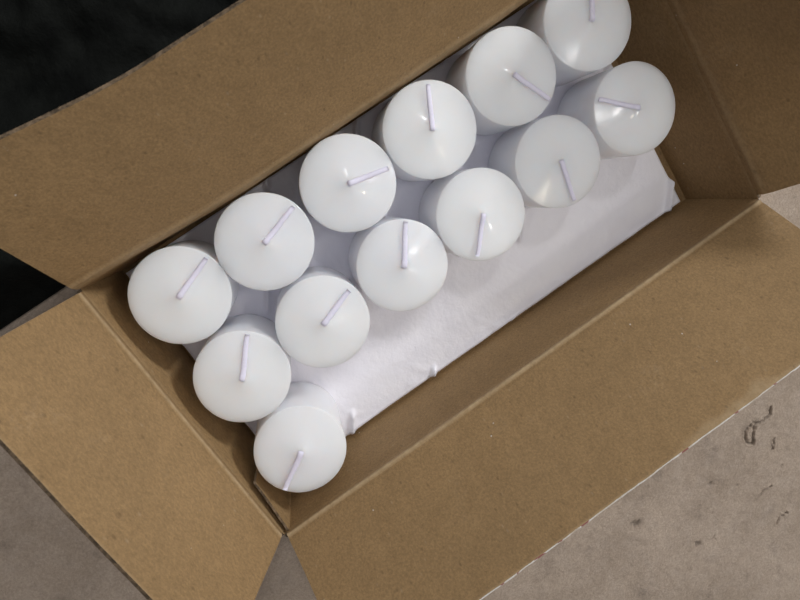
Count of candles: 13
